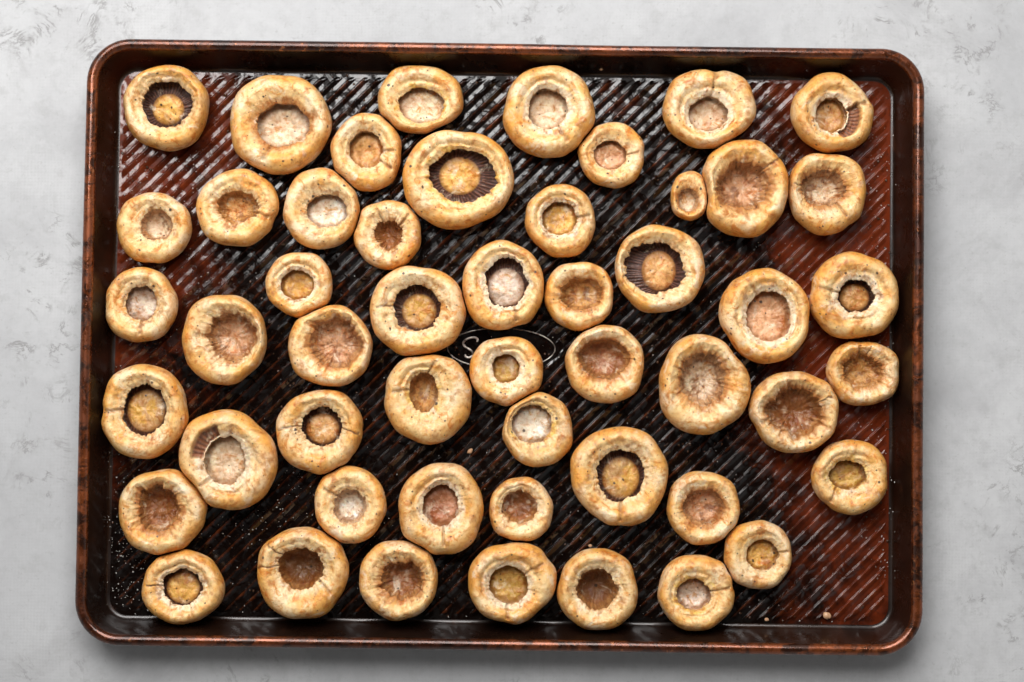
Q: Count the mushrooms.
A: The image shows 51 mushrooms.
